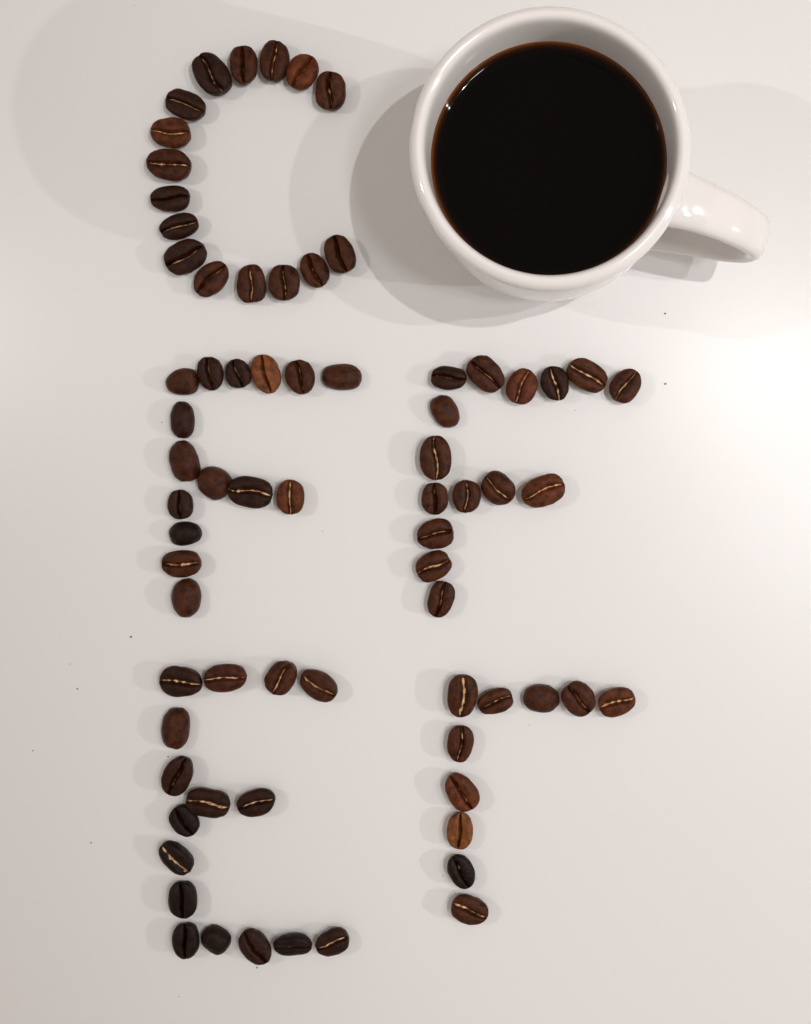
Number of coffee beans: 72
